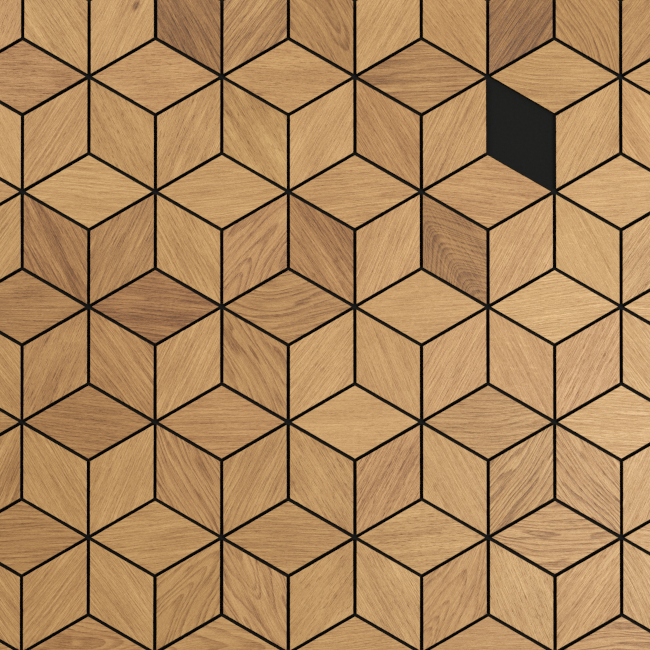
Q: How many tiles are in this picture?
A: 101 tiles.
